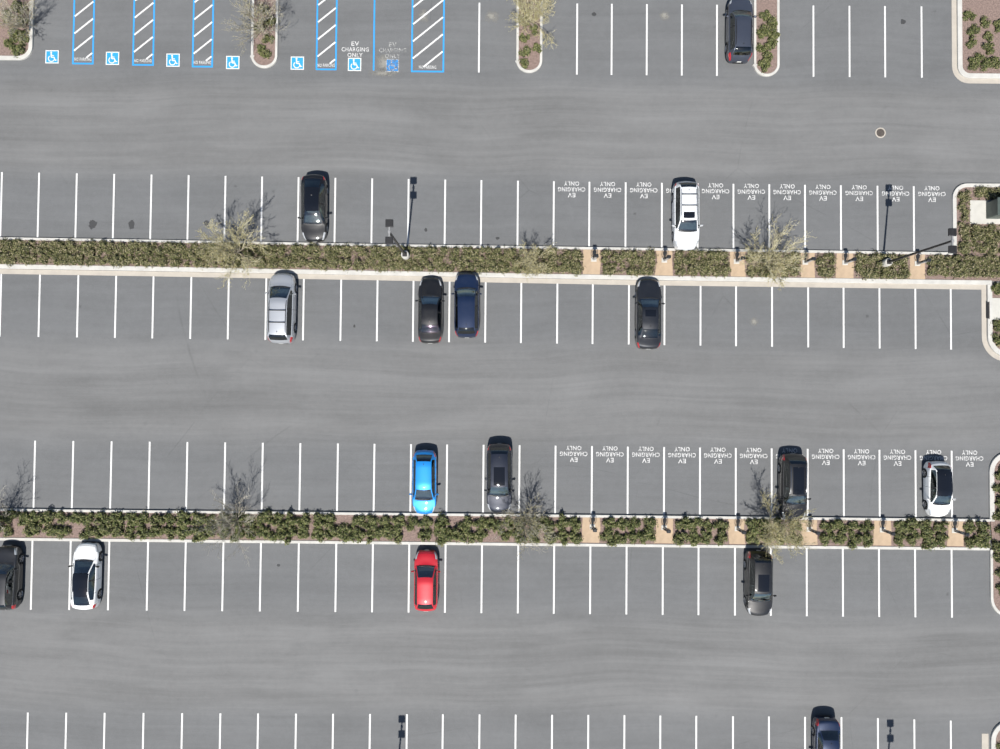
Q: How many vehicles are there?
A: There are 16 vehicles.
